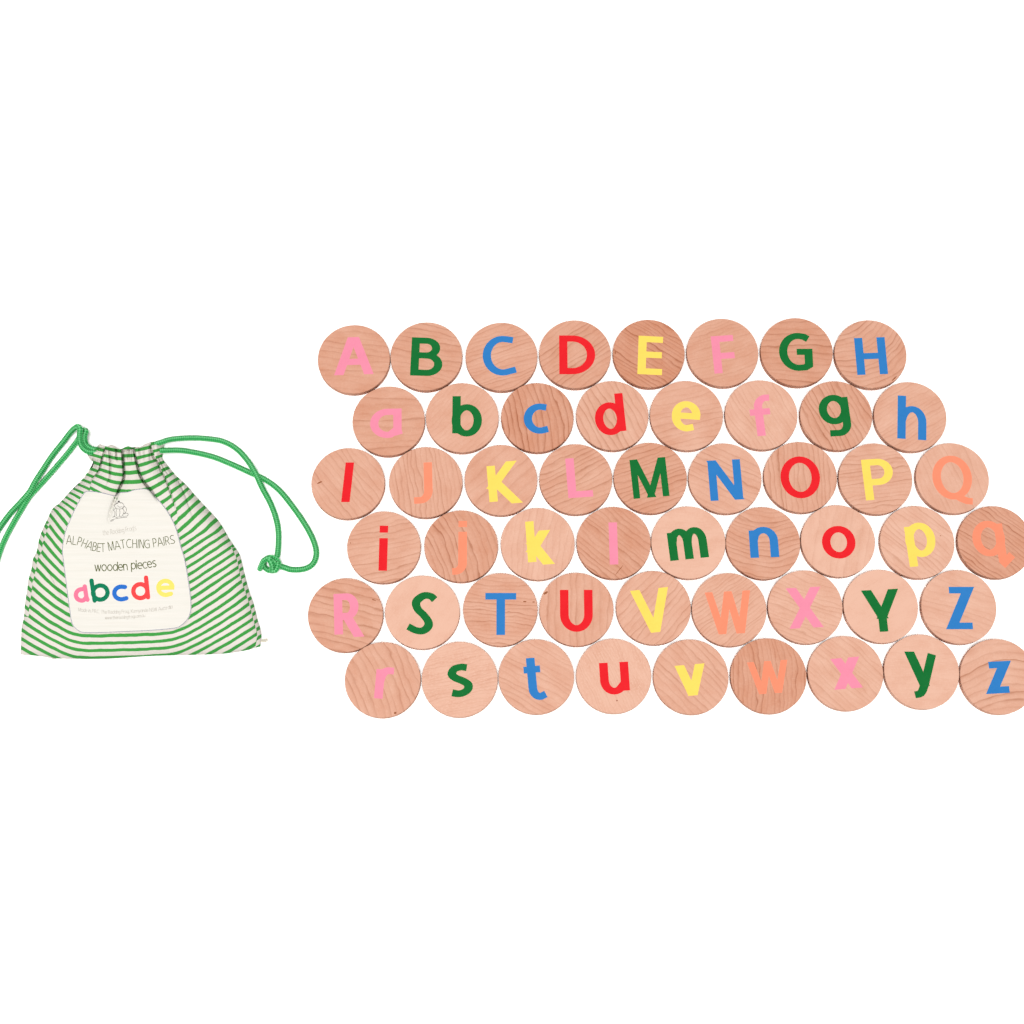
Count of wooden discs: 52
